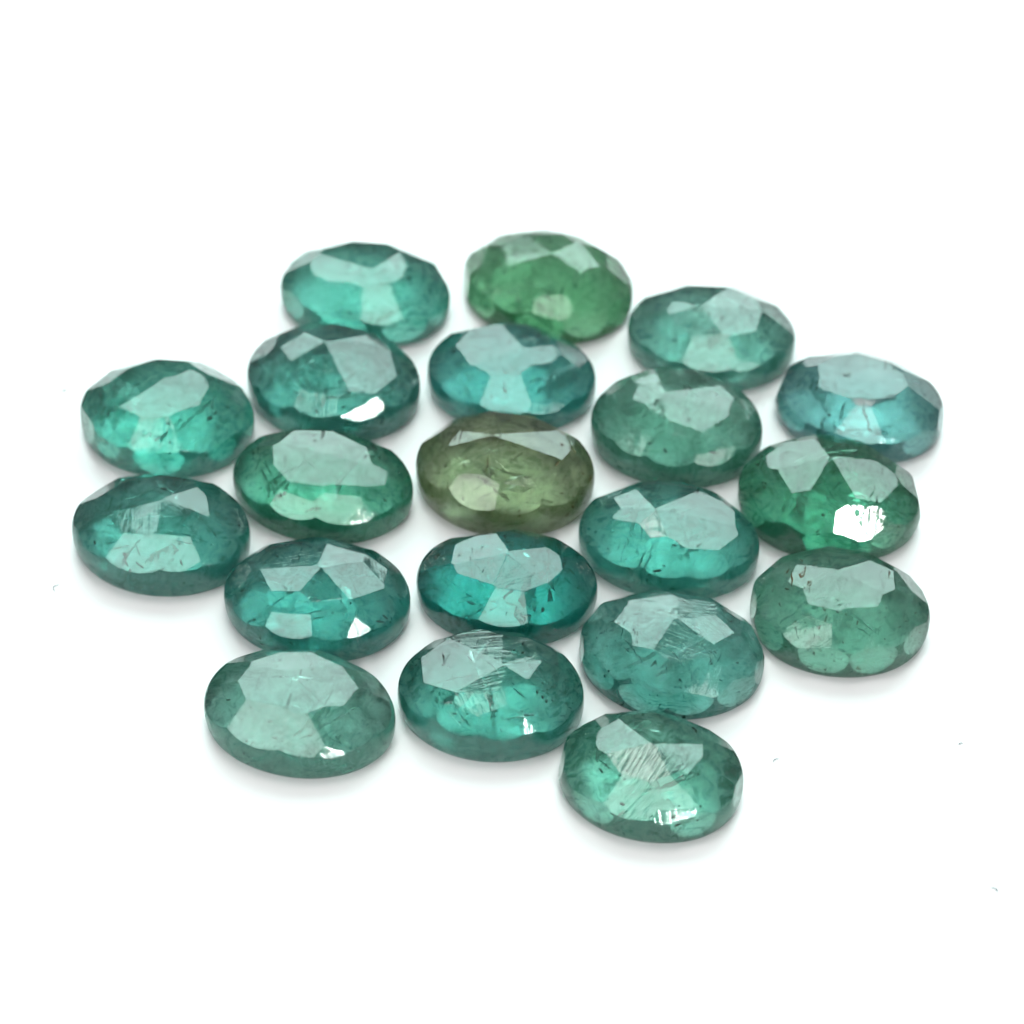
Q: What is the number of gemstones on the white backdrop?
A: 20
